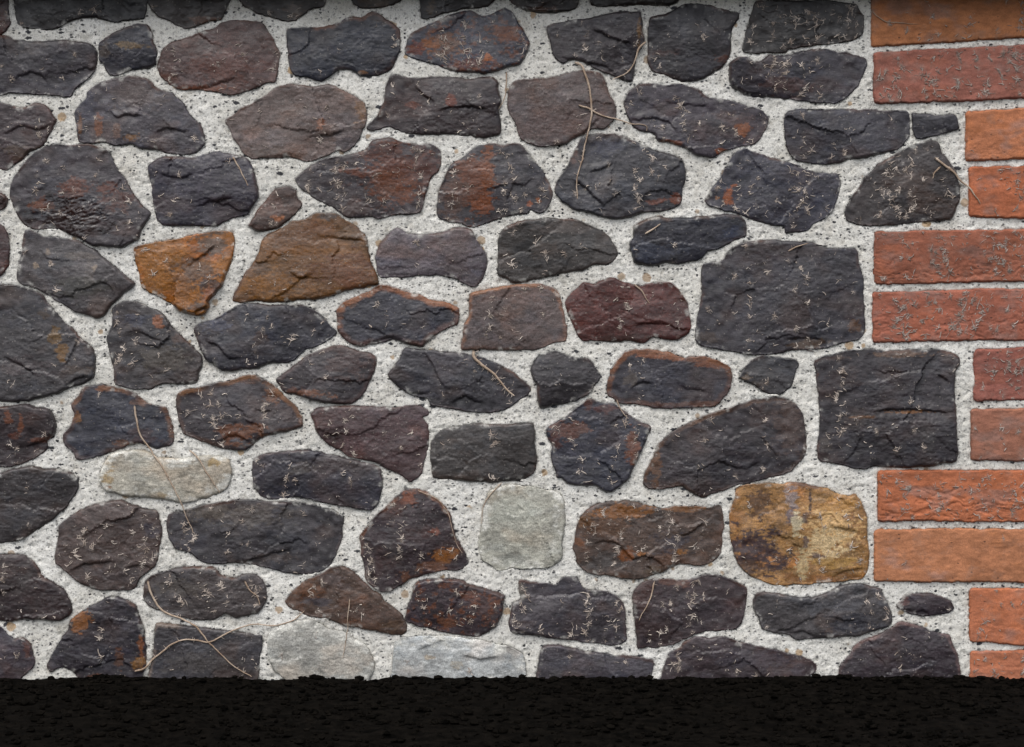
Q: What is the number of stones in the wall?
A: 86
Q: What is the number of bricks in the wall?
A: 12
